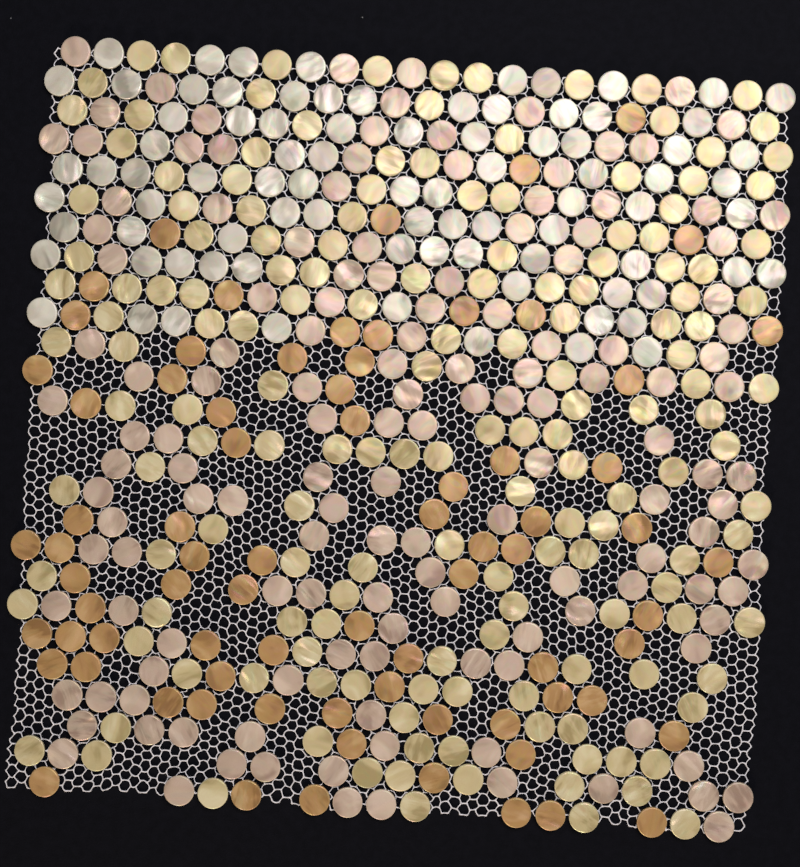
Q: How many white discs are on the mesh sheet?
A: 85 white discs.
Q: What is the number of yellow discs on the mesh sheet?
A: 160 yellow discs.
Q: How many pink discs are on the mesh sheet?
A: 142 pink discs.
